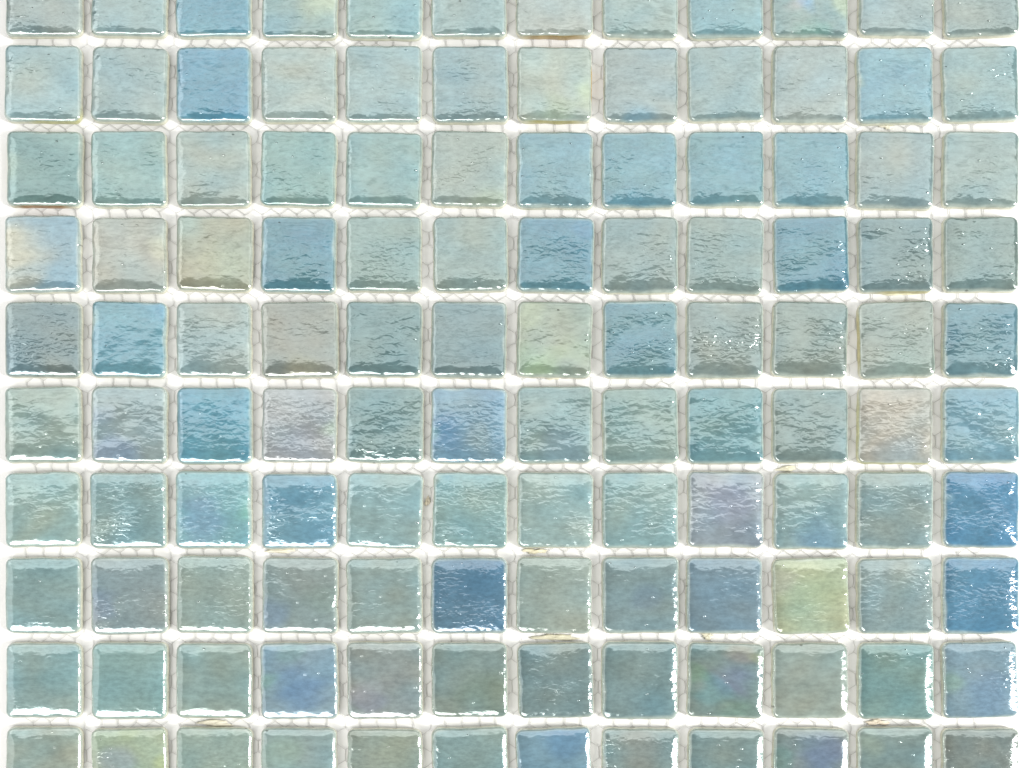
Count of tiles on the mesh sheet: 120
